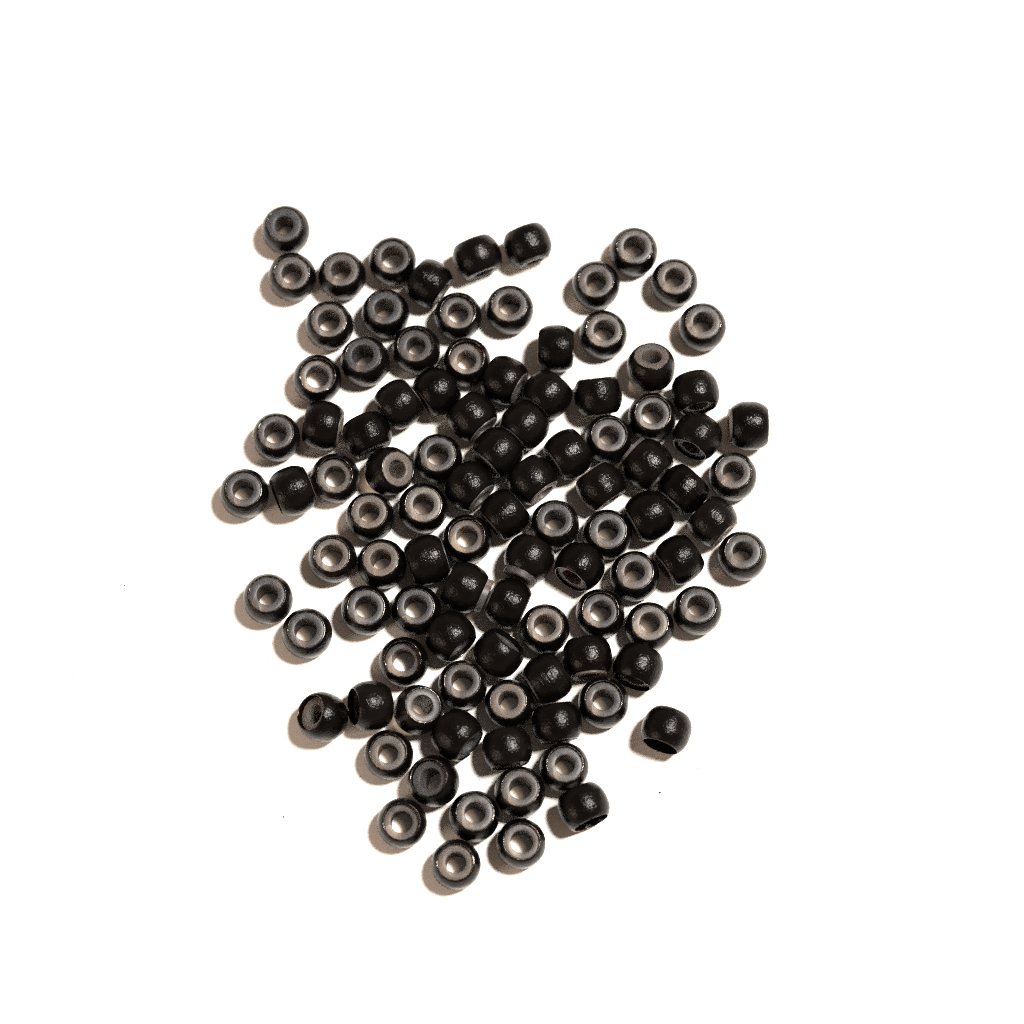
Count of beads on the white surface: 101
